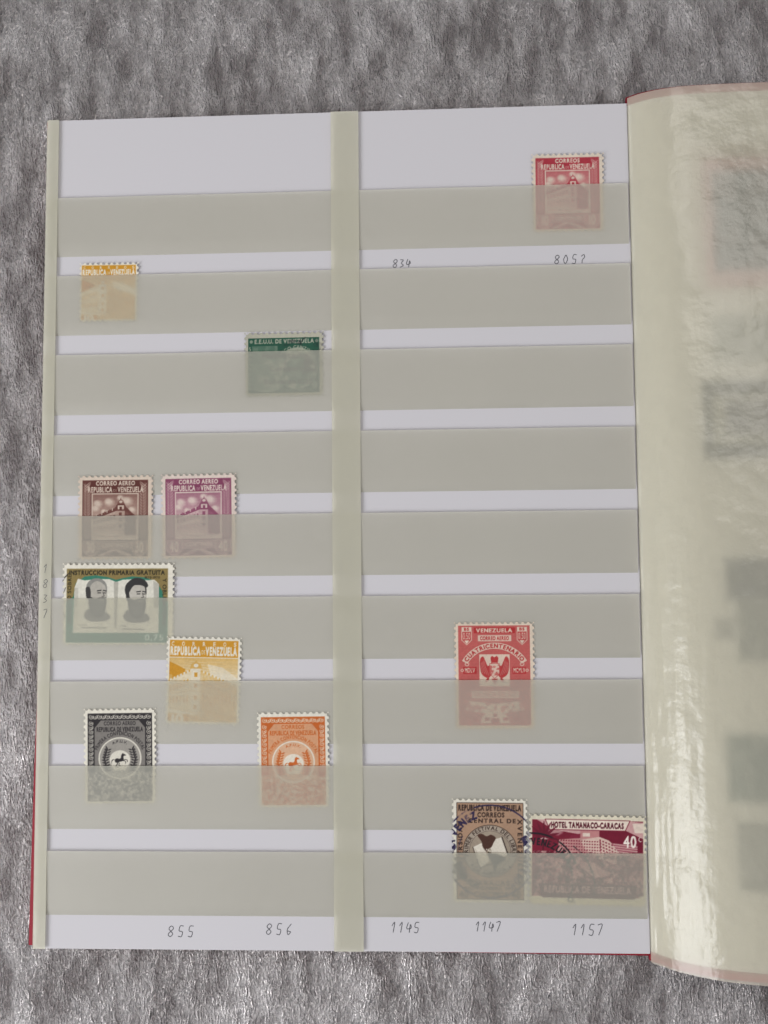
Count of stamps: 12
